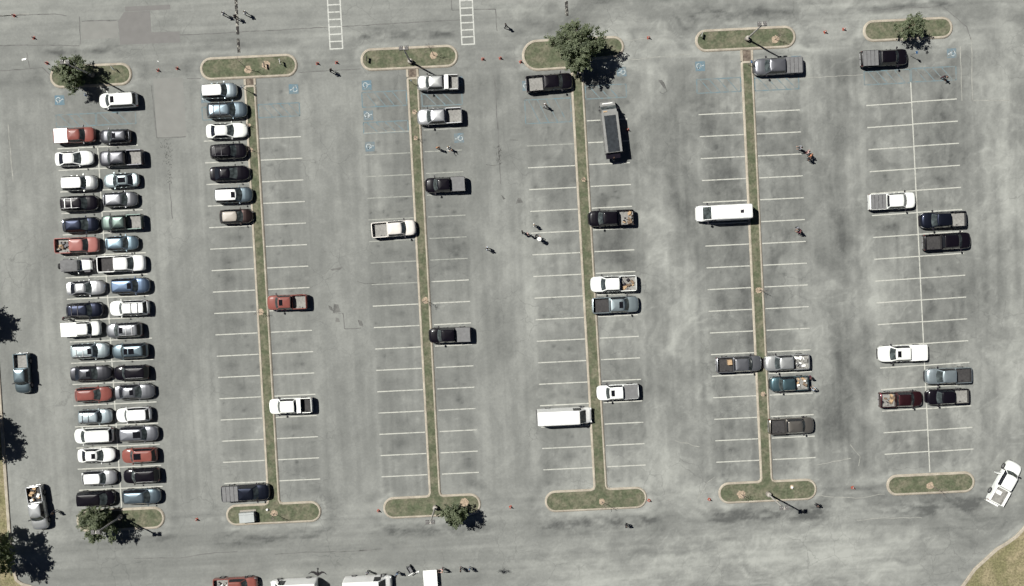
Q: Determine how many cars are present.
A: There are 38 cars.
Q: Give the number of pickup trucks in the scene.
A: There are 36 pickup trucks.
